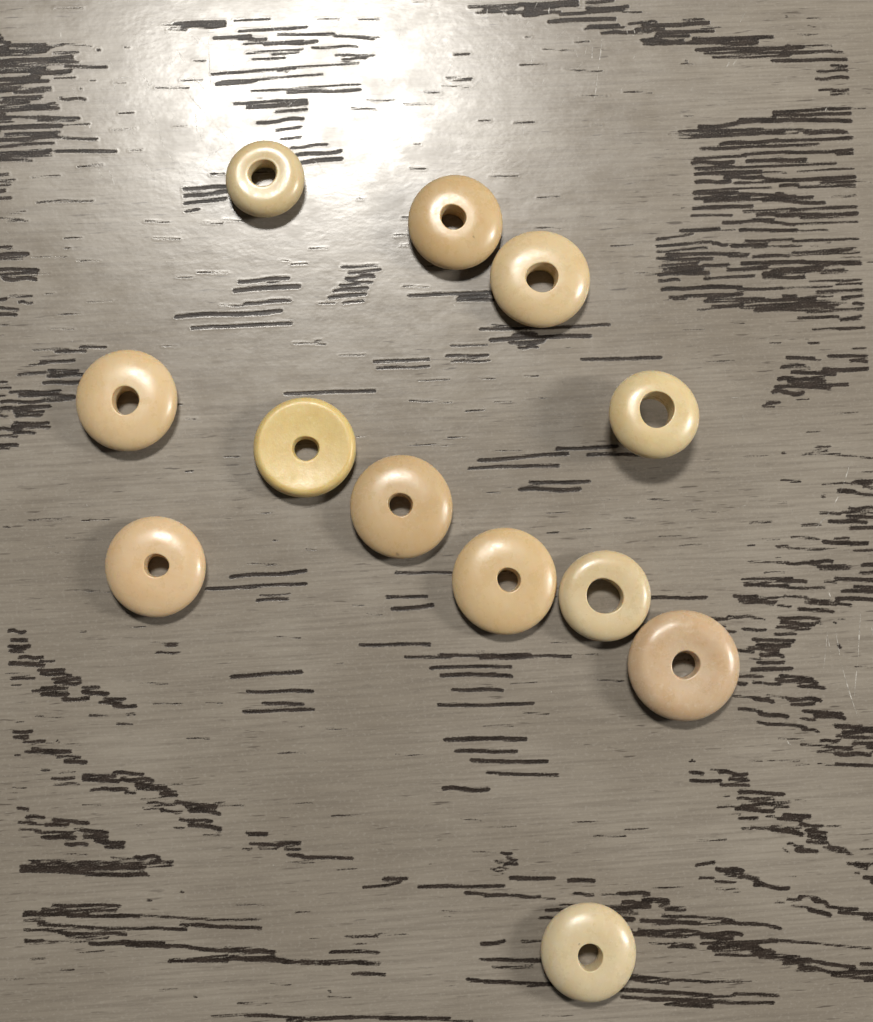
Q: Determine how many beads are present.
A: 12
